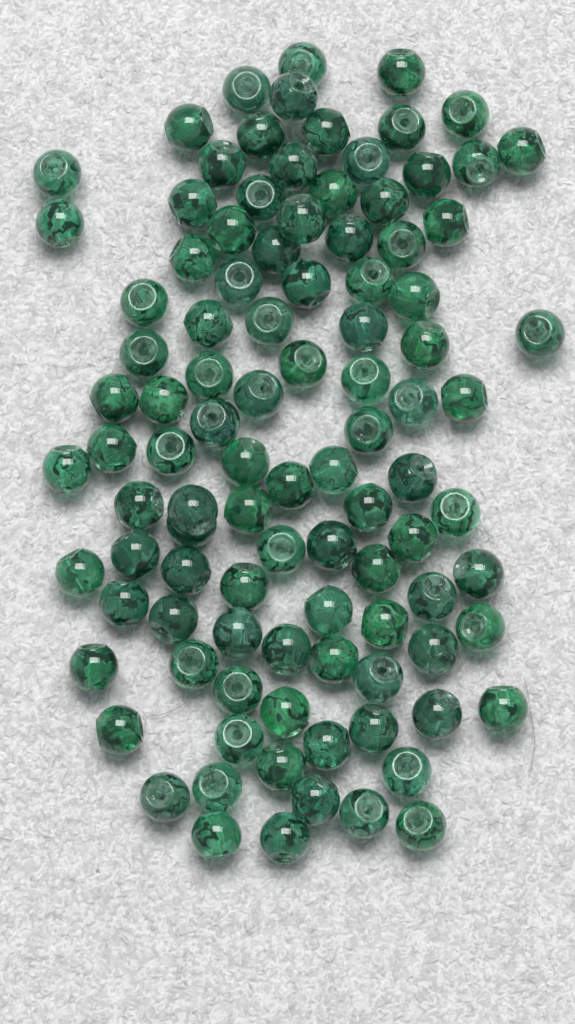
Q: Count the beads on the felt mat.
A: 101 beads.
